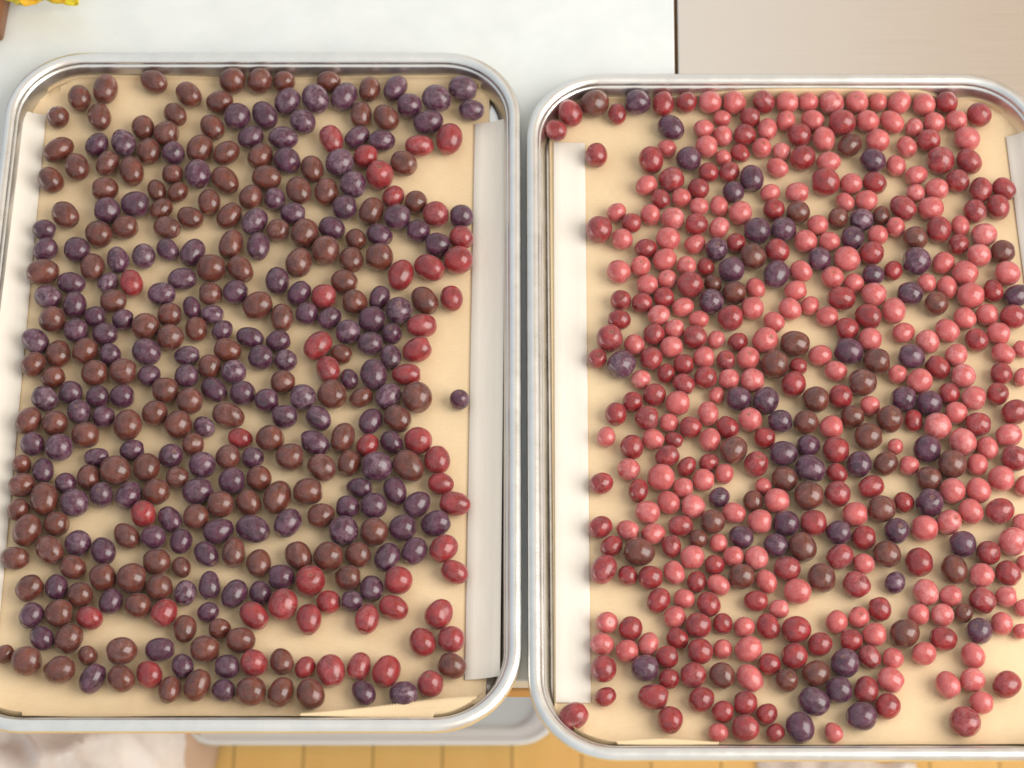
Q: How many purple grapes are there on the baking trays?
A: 200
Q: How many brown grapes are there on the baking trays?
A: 200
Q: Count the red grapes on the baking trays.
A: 200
